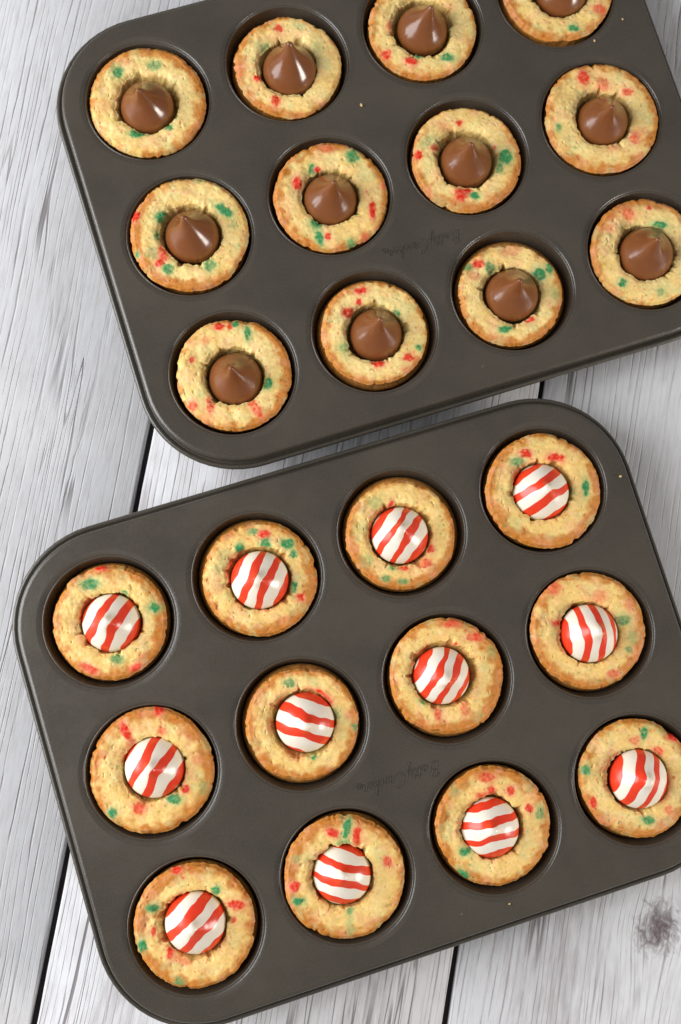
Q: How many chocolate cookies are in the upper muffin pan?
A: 12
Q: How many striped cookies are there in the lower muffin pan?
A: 12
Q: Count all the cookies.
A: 24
